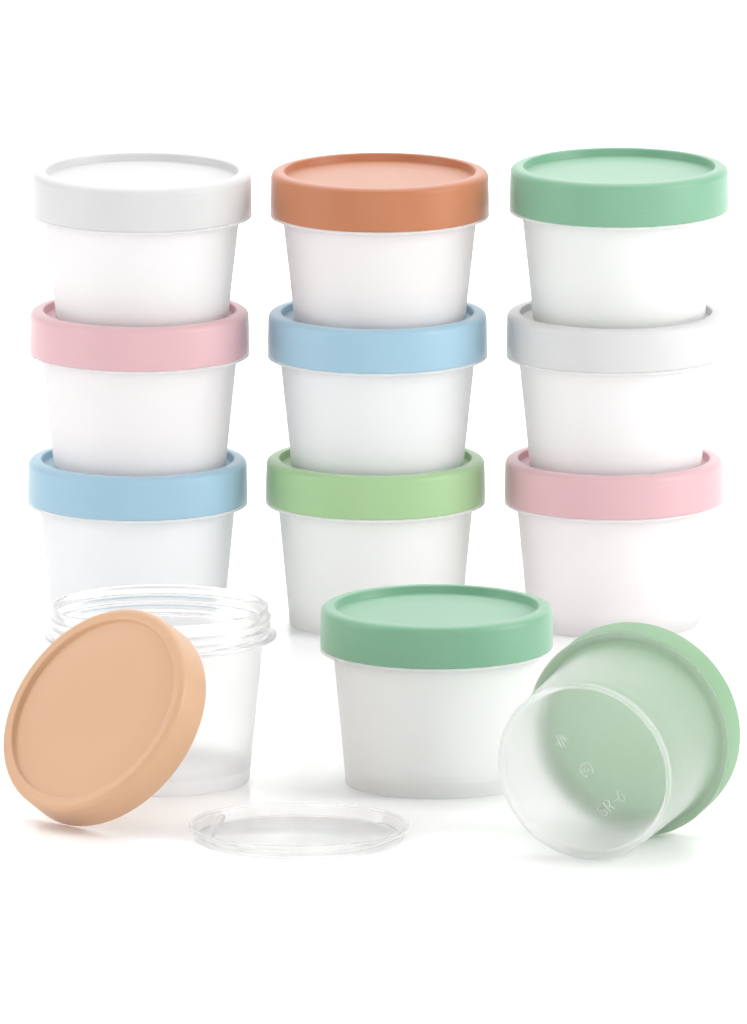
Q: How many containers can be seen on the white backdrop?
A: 12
